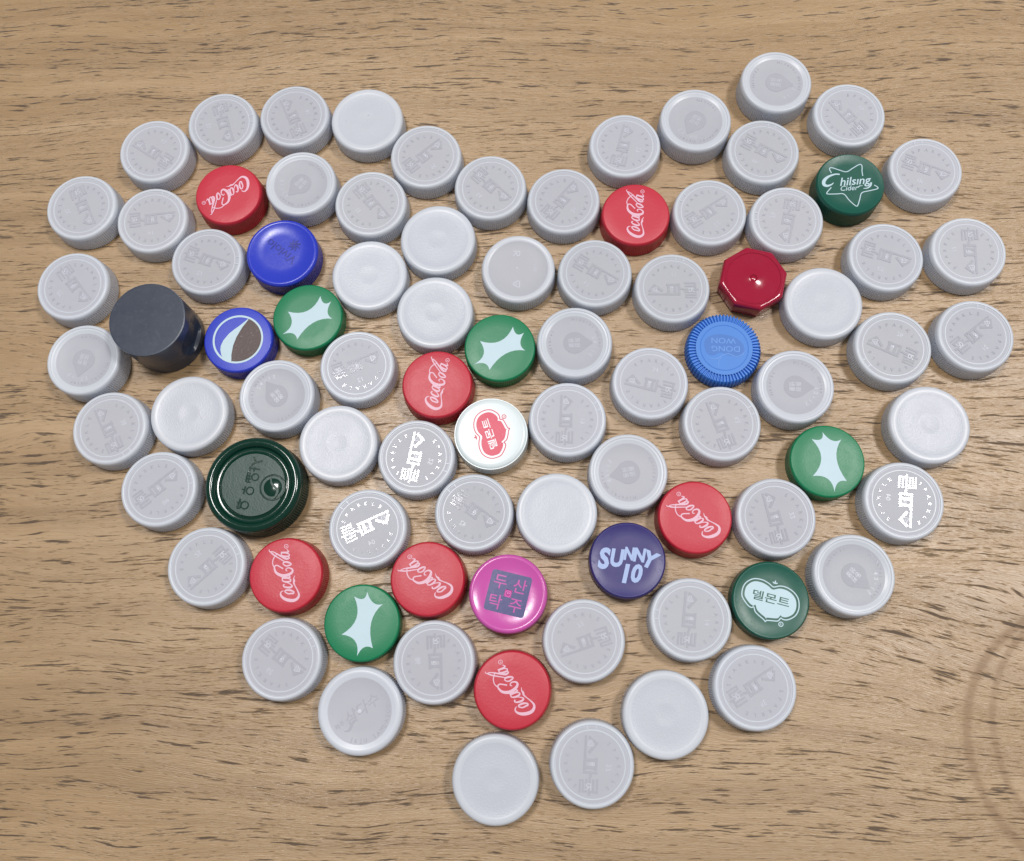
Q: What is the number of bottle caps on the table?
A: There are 85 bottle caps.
